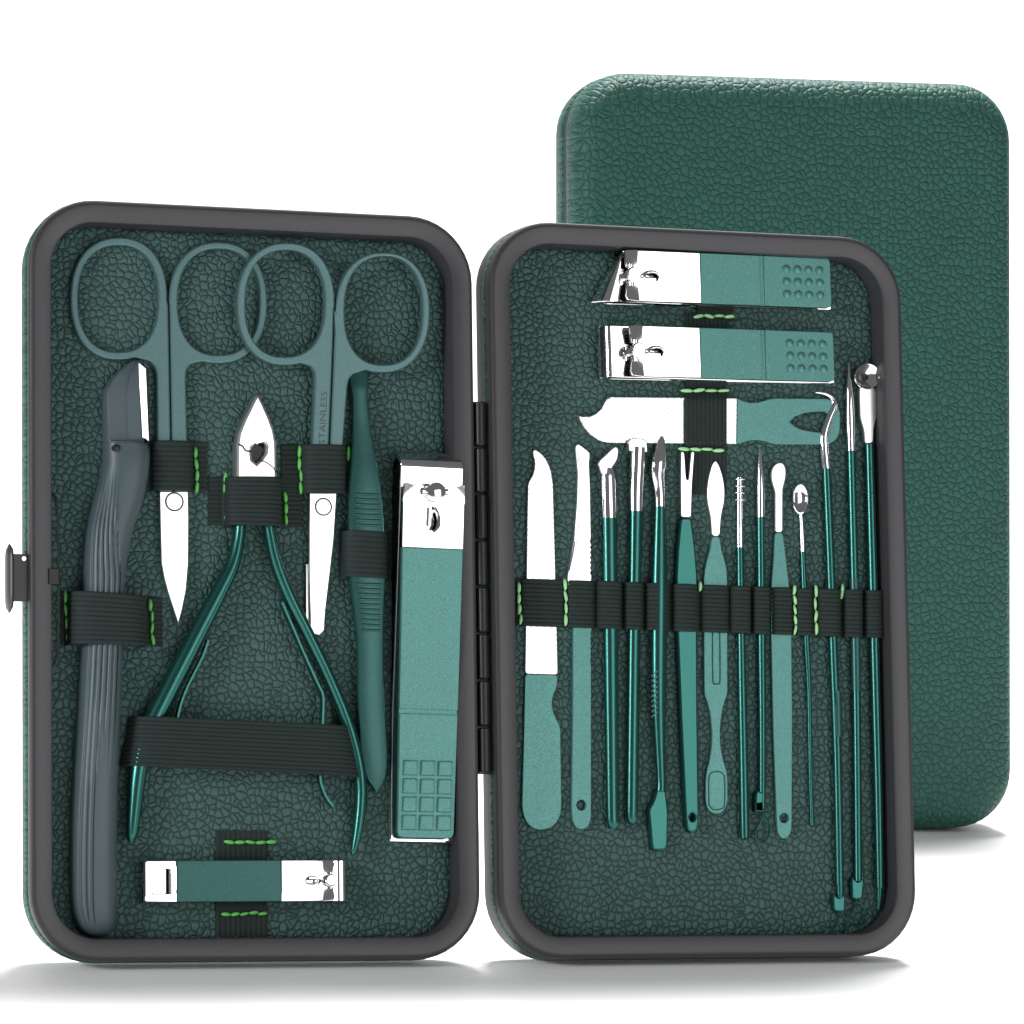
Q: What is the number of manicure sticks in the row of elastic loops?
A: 14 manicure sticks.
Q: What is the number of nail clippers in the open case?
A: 4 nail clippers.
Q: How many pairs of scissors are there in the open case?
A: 2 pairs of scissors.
